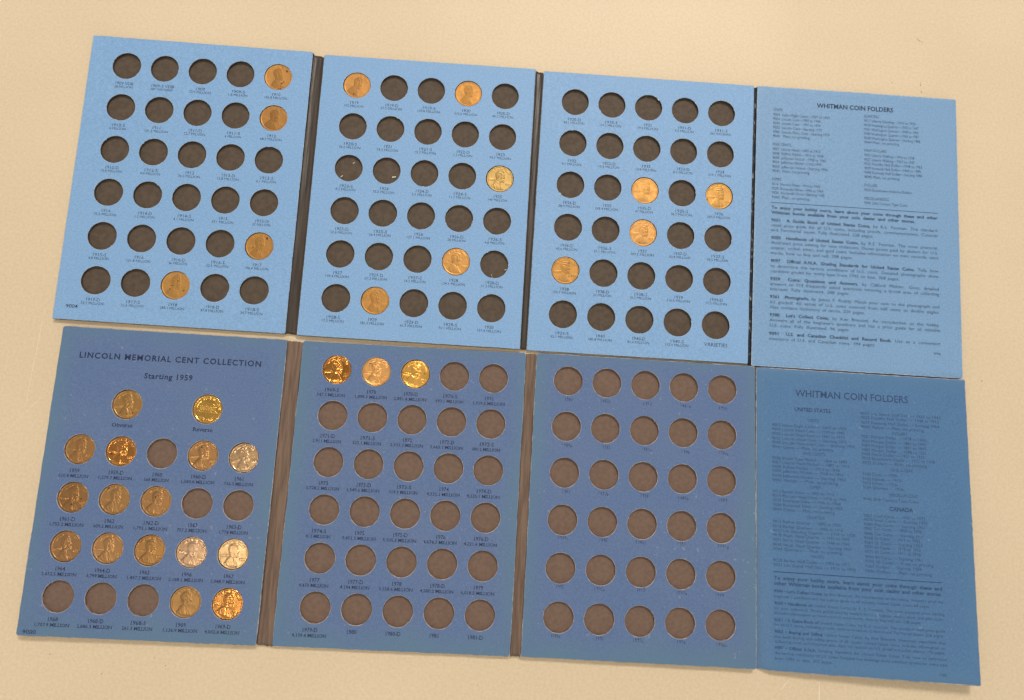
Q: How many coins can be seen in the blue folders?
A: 32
